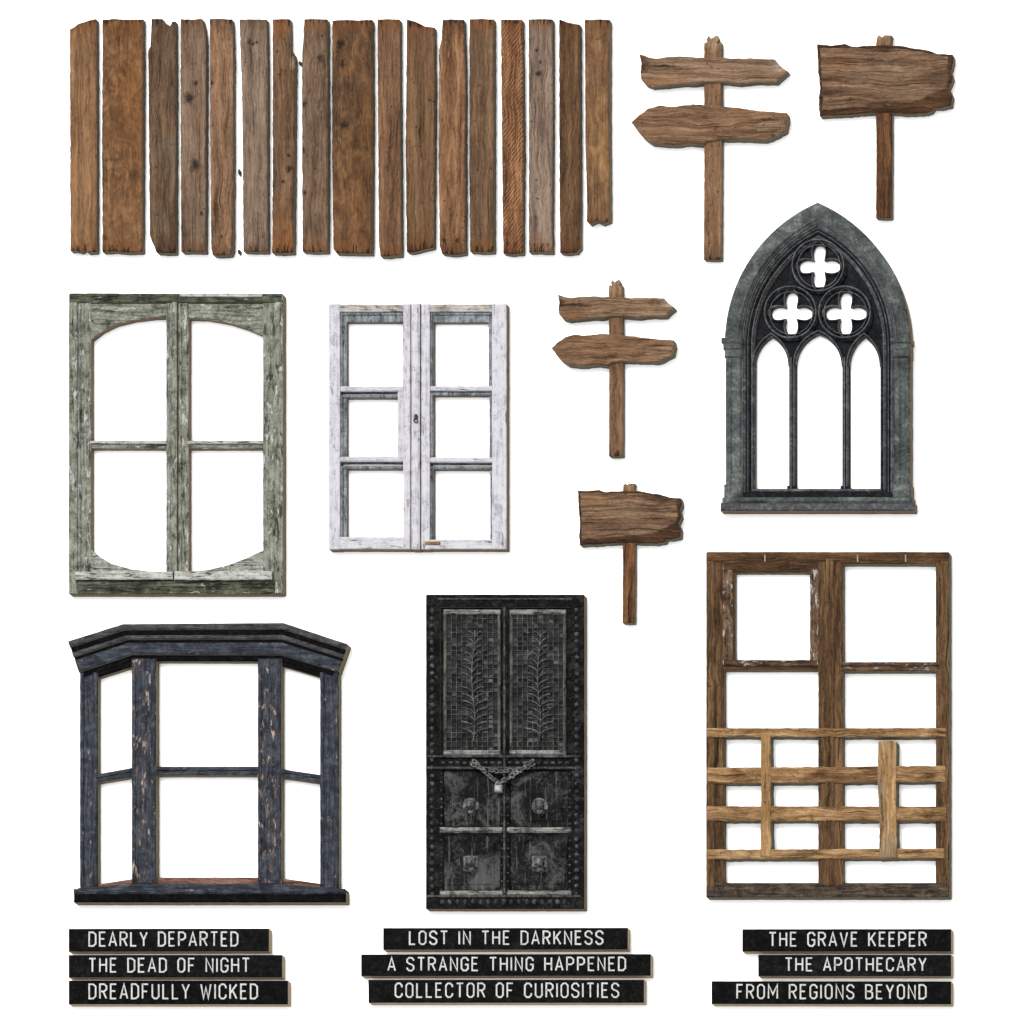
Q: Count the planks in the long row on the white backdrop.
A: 17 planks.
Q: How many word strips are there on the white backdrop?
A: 9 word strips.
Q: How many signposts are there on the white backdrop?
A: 4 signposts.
